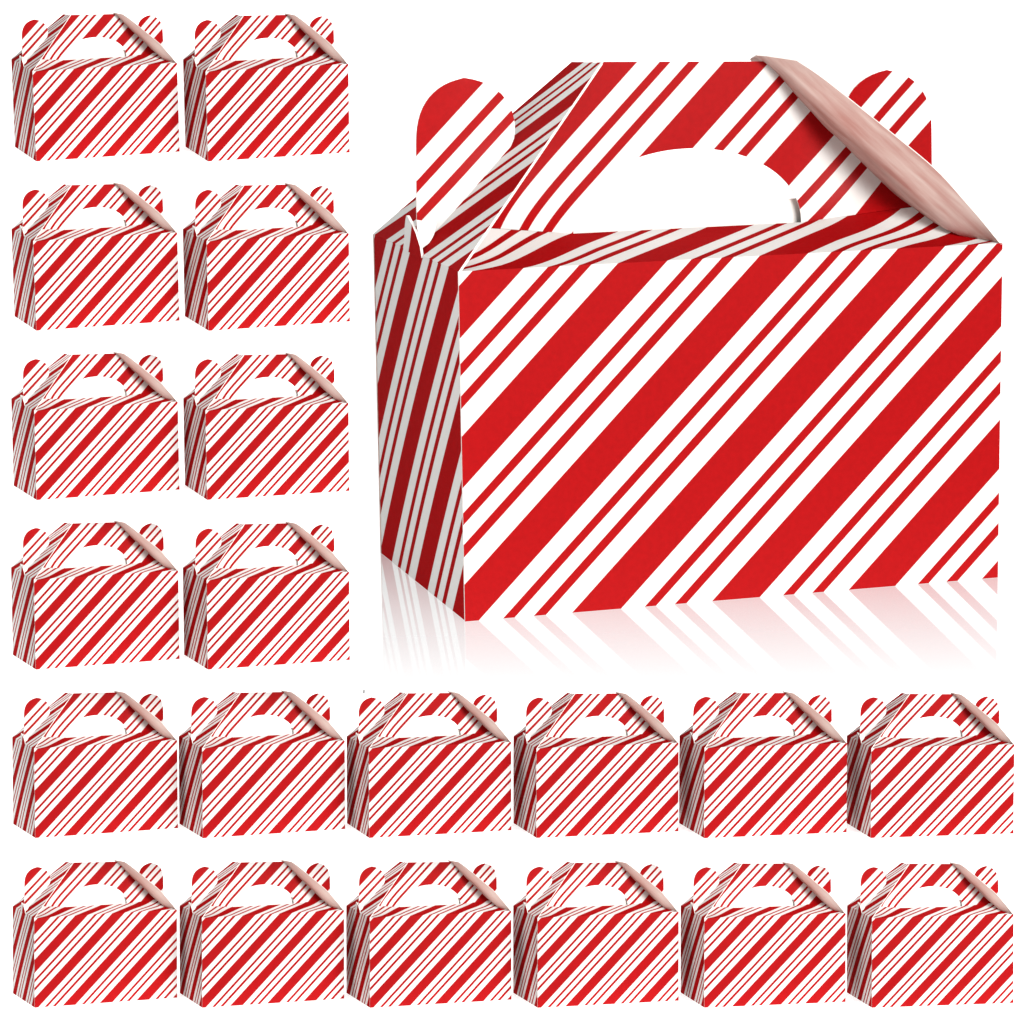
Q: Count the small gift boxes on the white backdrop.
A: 20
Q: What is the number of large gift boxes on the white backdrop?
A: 1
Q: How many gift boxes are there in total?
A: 21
